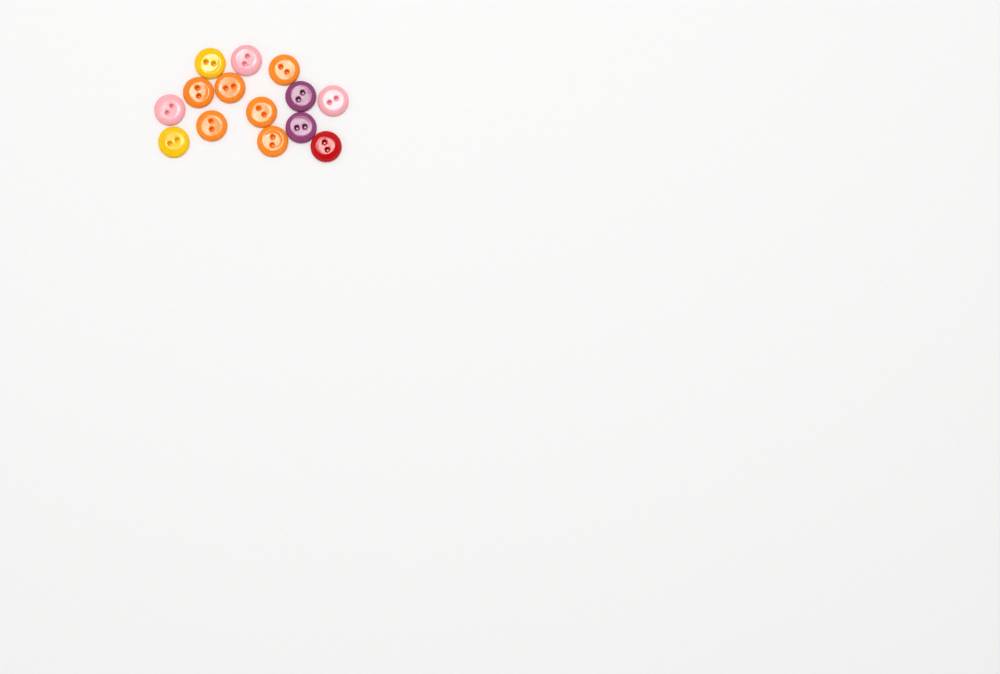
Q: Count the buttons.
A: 14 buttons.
